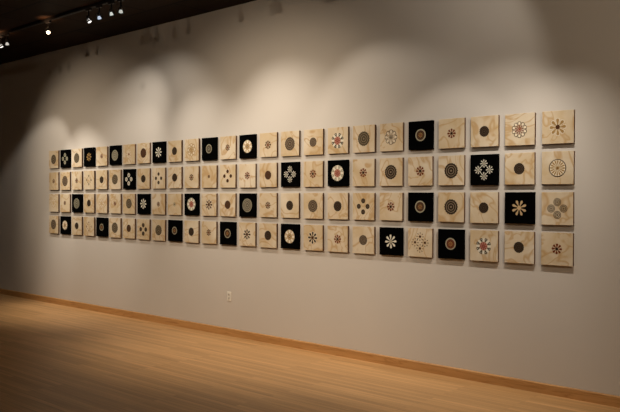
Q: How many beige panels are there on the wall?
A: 76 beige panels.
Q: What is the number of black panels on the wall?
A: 24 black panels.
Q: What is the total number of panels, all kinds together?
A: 100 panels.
